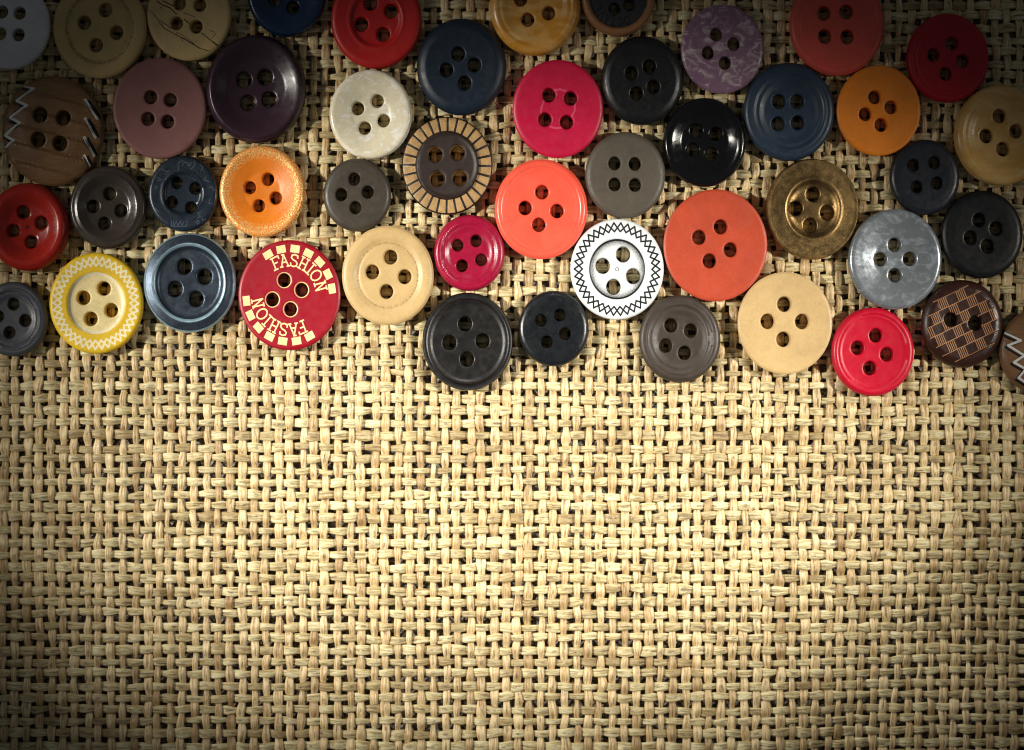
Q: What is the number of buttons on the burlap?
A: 48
